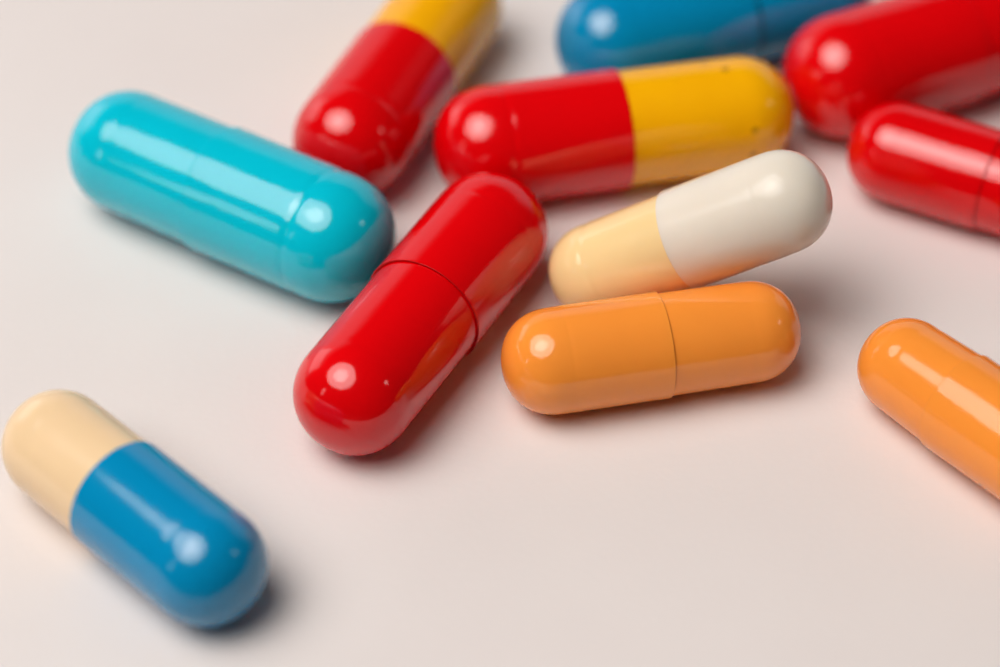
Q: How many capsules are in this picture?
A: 11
